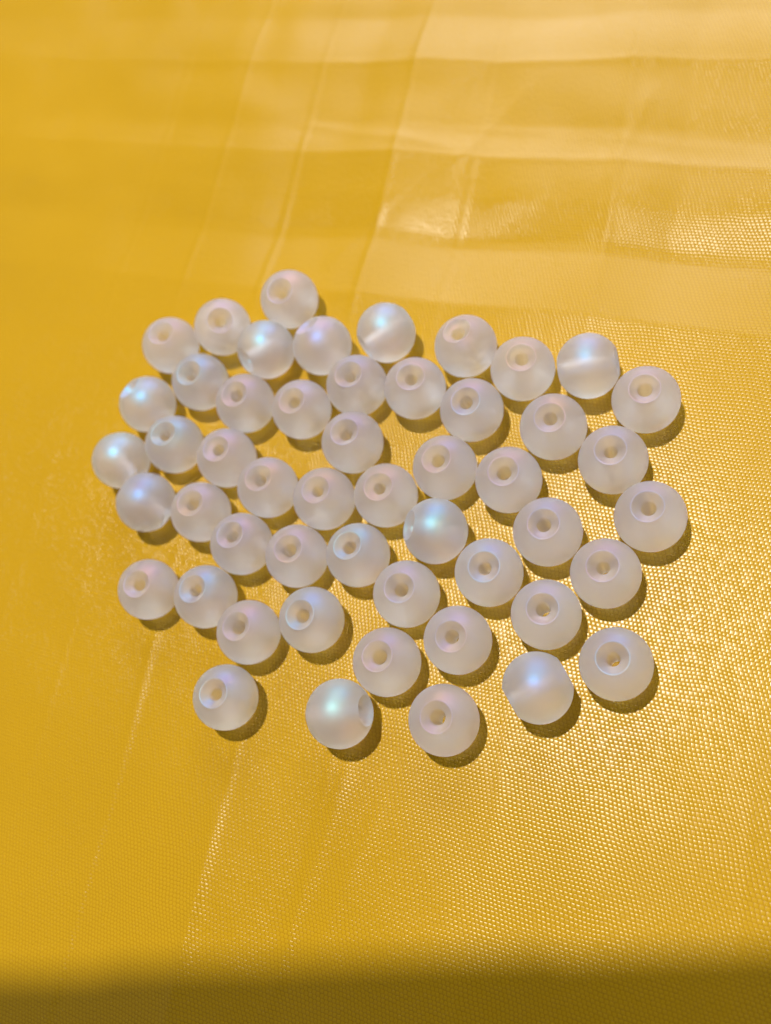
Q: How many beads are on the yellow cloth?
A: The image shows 51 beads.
